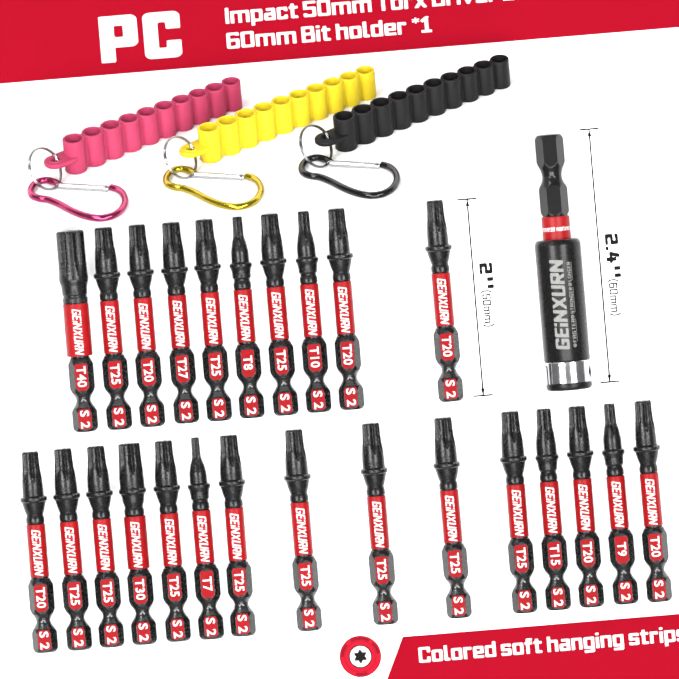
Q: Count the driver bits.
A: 25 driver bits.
